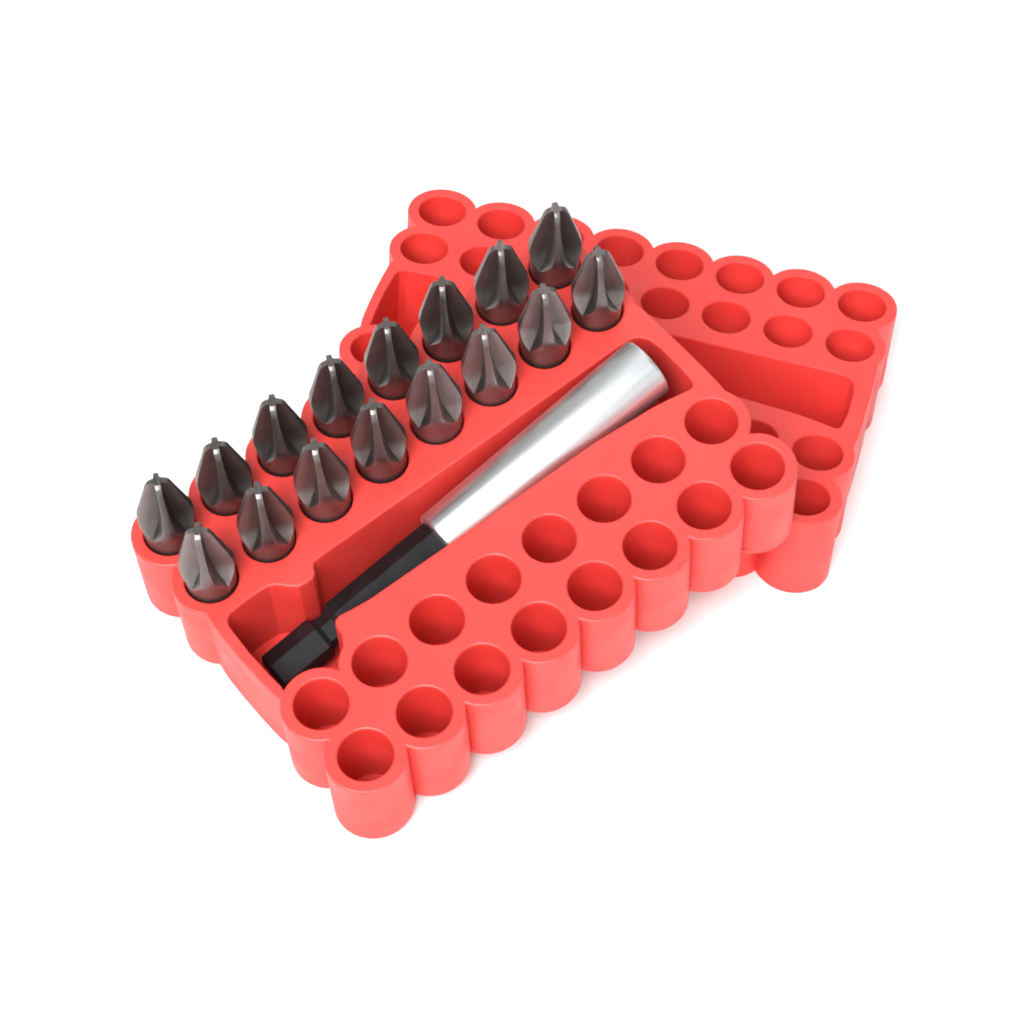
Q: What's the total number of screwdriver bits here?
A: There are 16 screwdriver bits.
